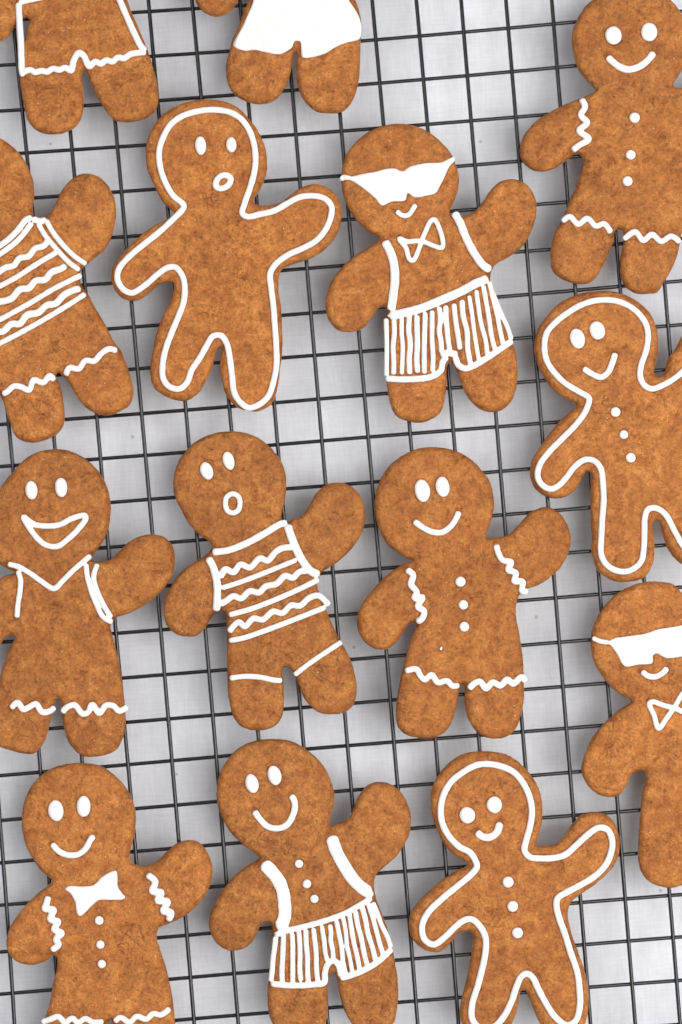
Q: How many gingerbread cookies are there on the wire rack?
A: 14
